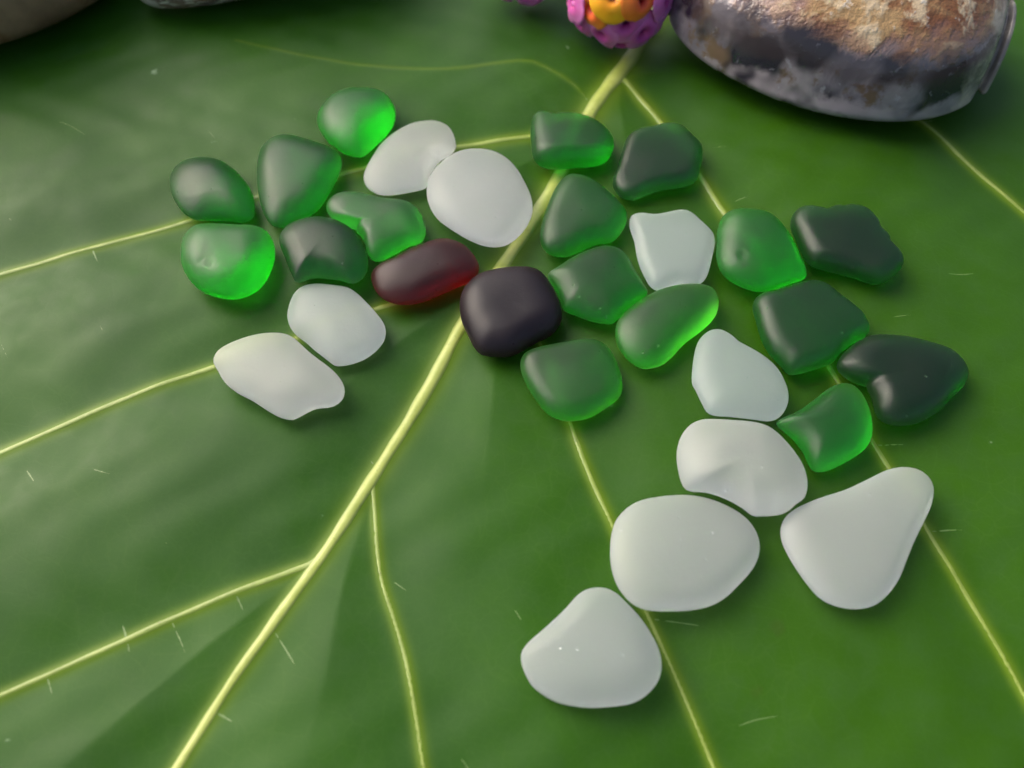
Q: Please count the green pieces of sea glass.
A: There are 17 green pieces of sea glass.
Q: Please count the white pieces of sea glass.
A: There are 10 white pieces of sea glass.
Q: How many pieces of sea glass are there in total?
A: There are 27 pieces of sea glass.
